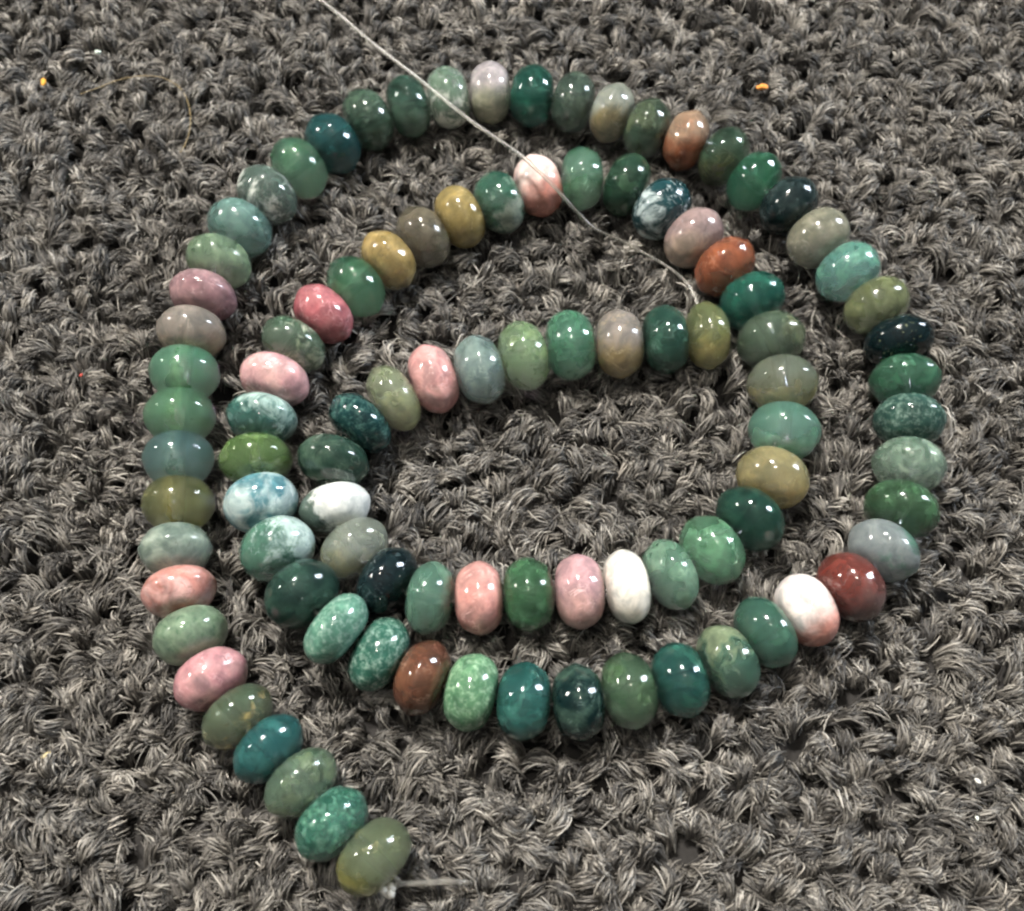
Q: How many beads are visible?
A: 98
